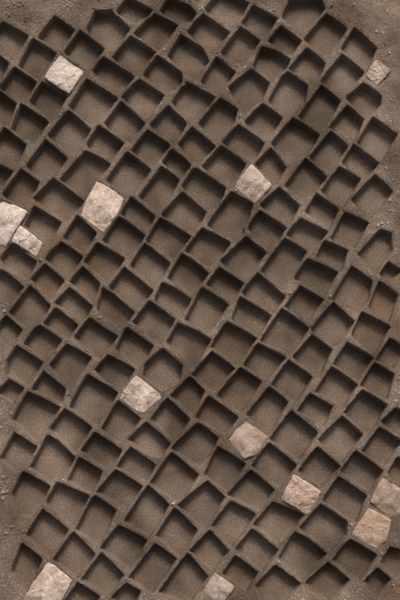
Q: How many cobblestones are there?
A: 13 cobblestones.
